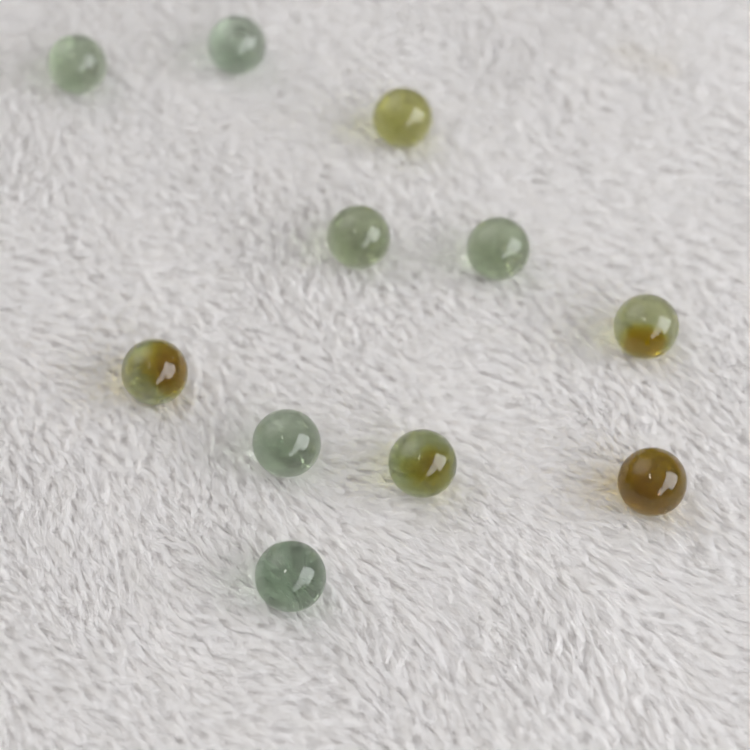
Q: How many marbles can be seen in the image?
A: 11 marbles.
